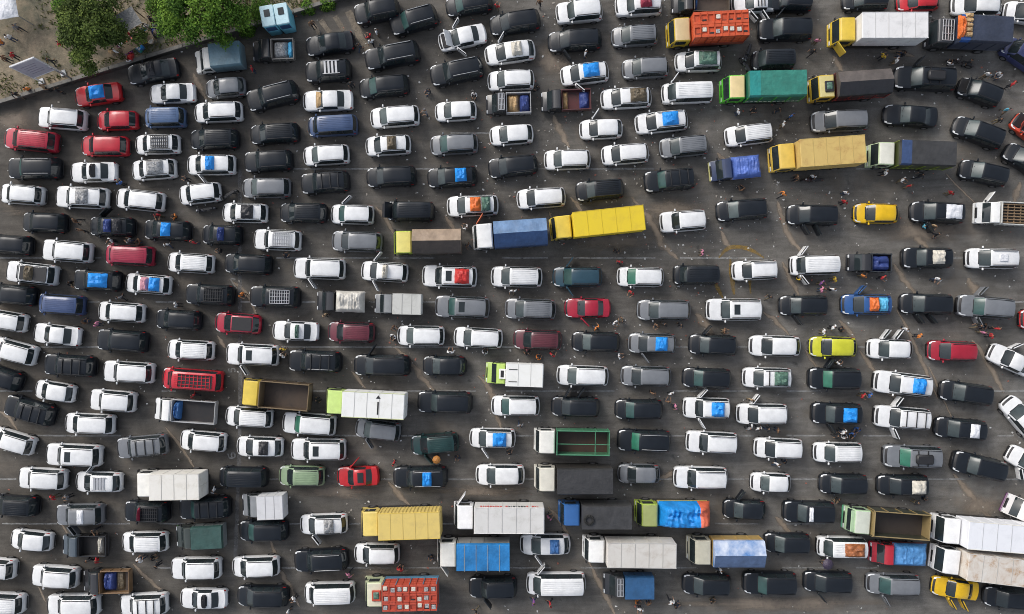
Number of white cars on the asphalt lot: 110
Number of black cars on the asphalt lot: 89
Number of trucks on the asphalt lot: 45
